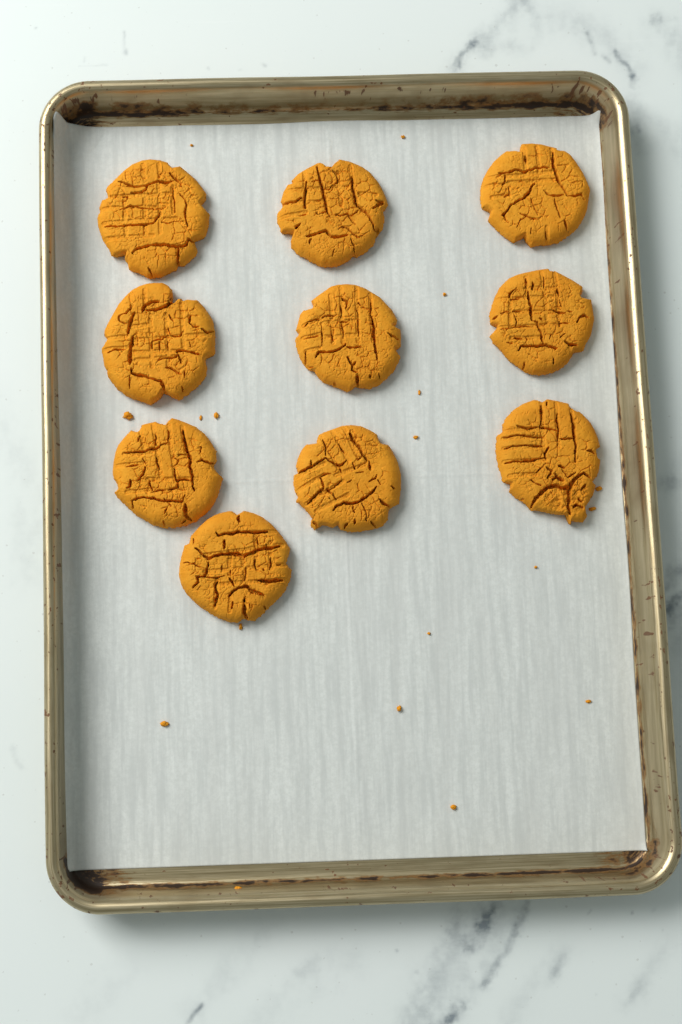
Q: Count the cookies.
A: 10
